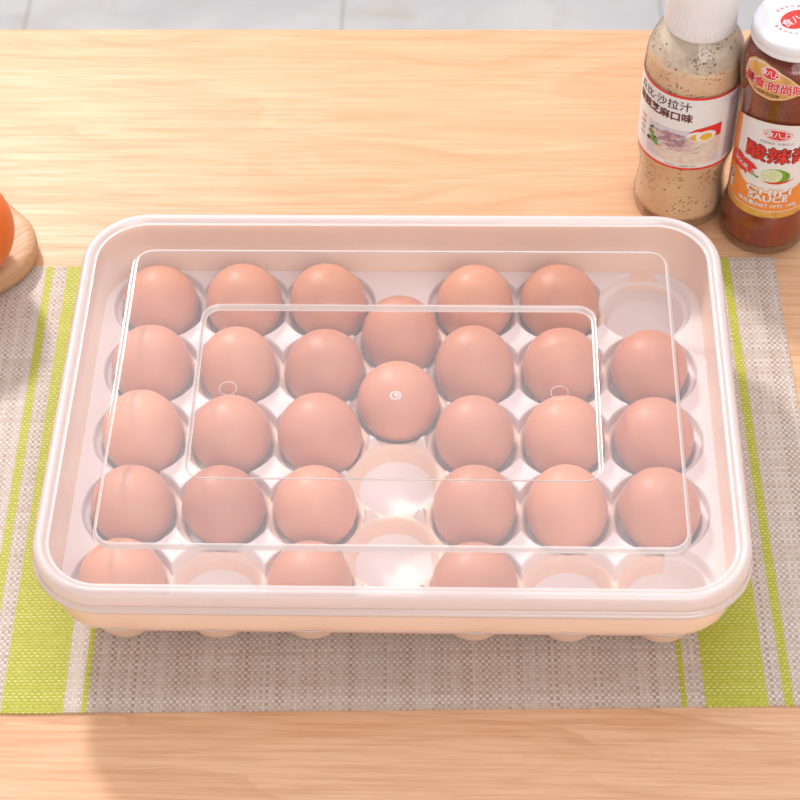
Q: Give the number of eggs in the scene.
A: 28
